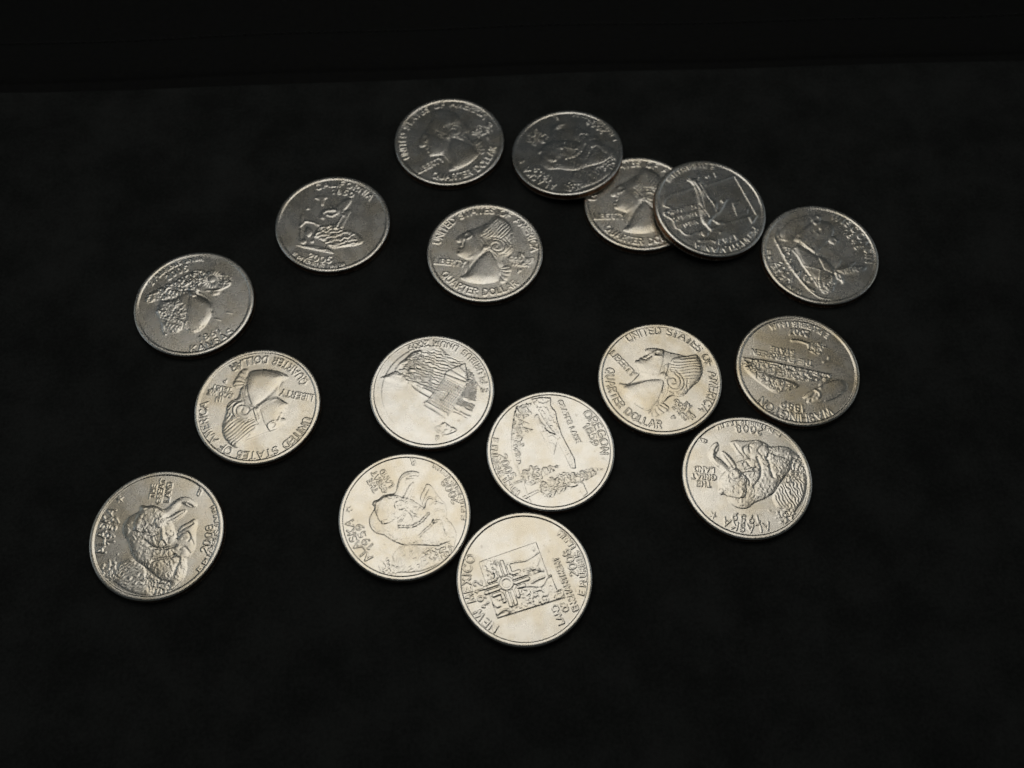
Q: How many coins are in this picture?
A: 17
